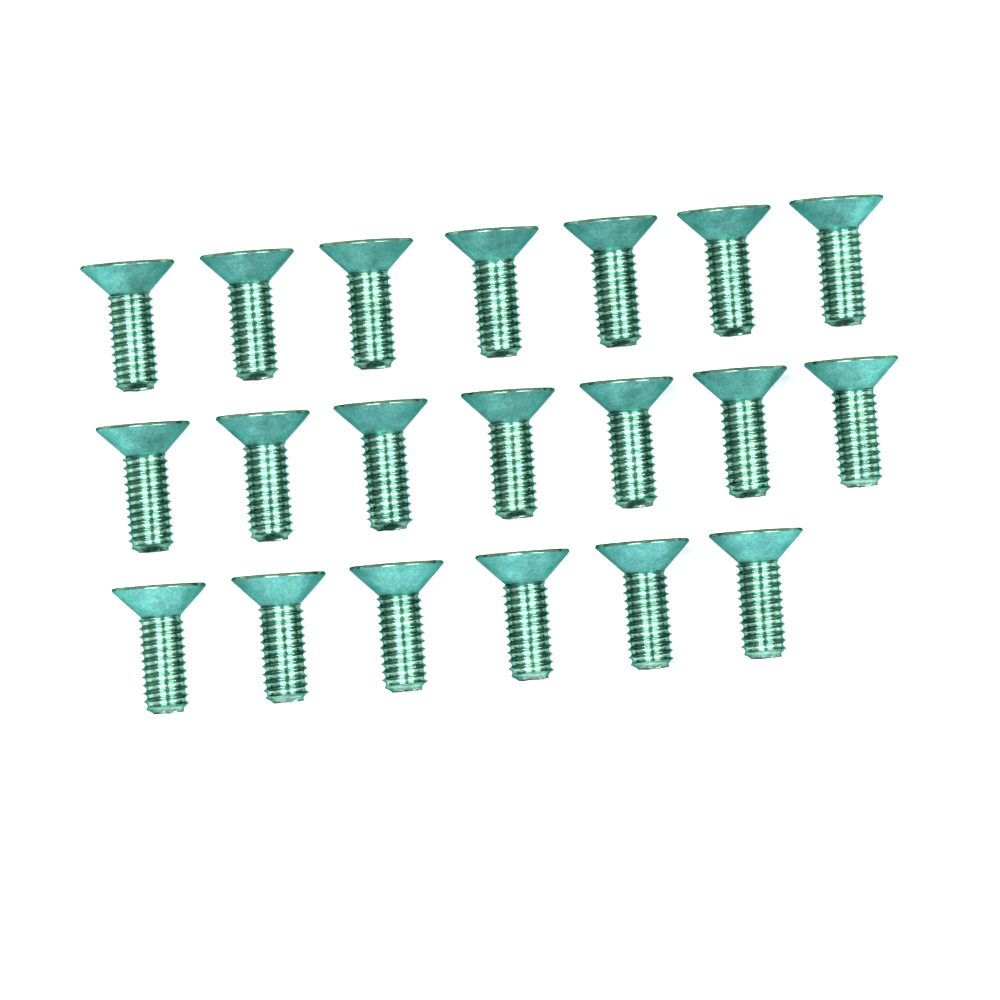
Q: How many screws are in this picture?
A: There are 20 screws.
